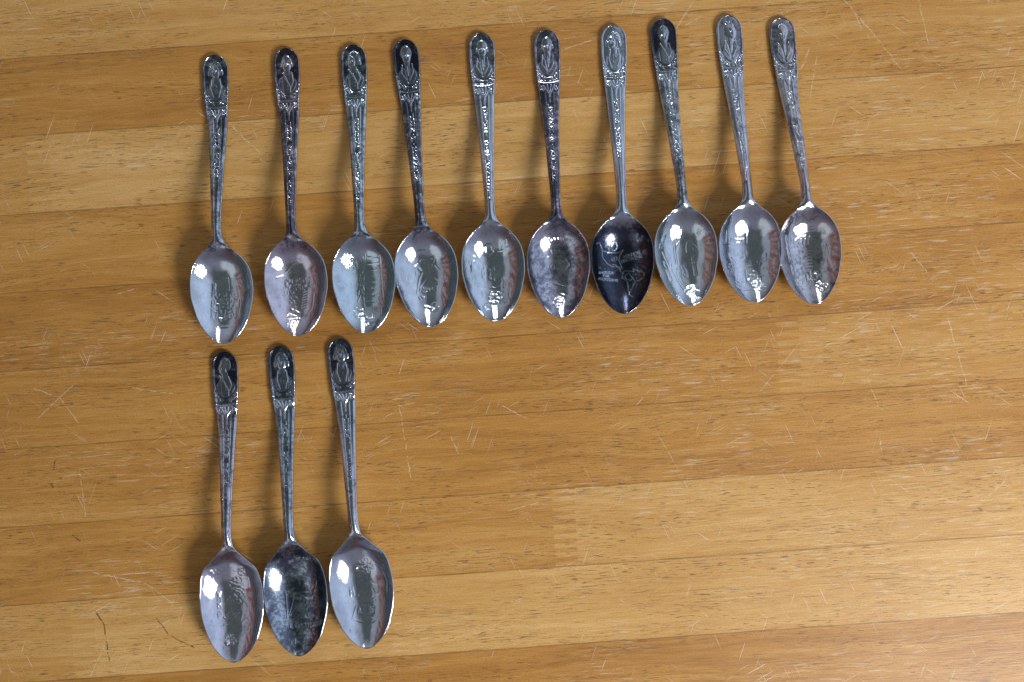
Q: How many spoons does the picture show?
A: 13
